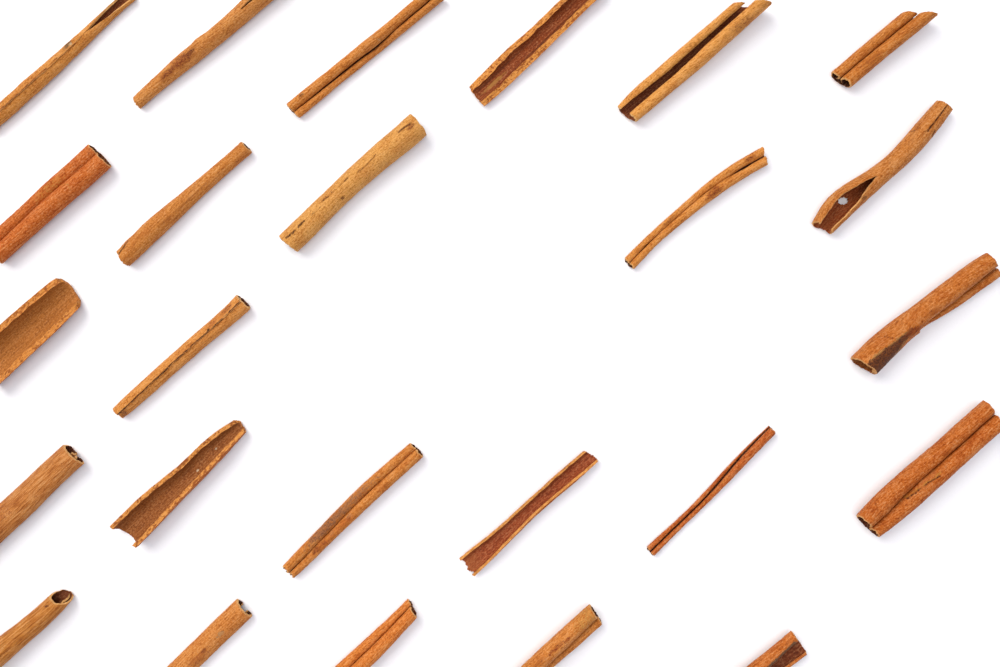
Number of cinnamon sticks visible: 25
